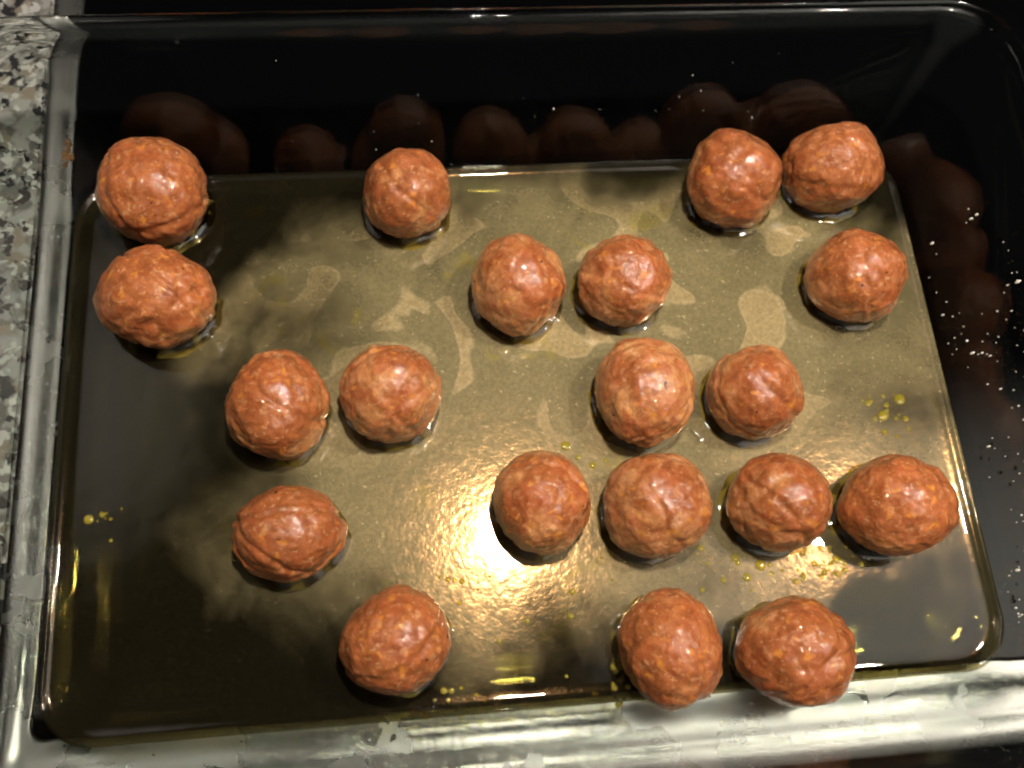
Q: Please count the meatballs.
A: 20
